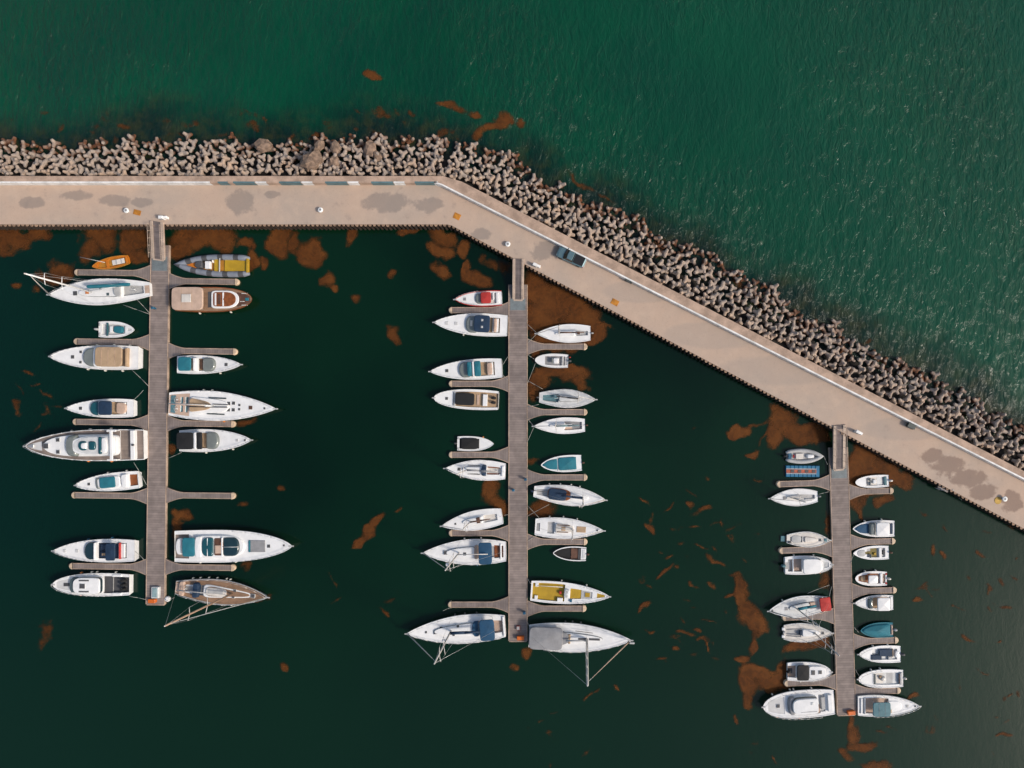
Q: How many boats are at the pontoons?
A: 52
